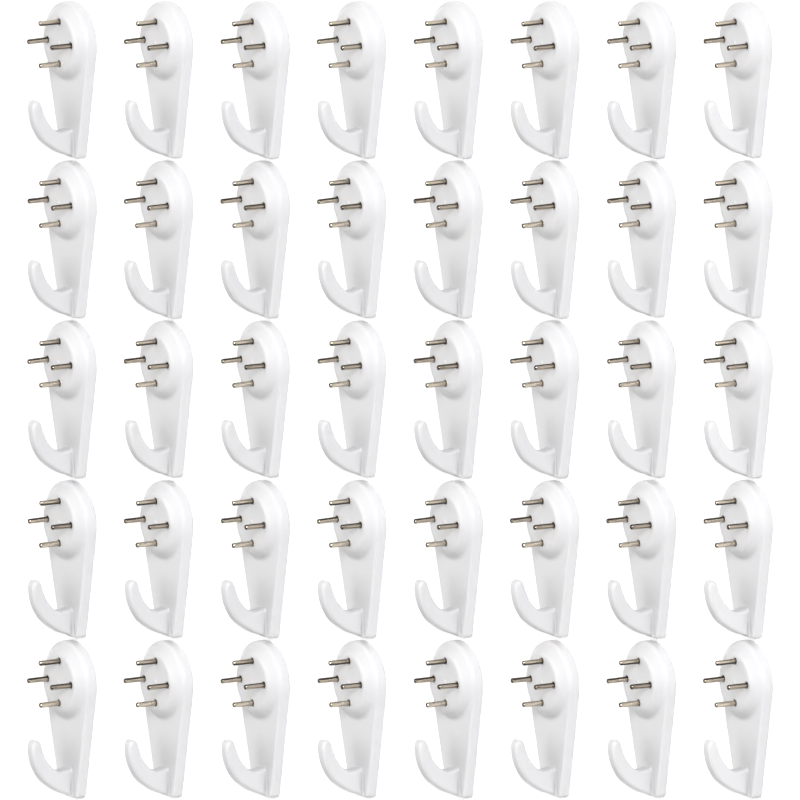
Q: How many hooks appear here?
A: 40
